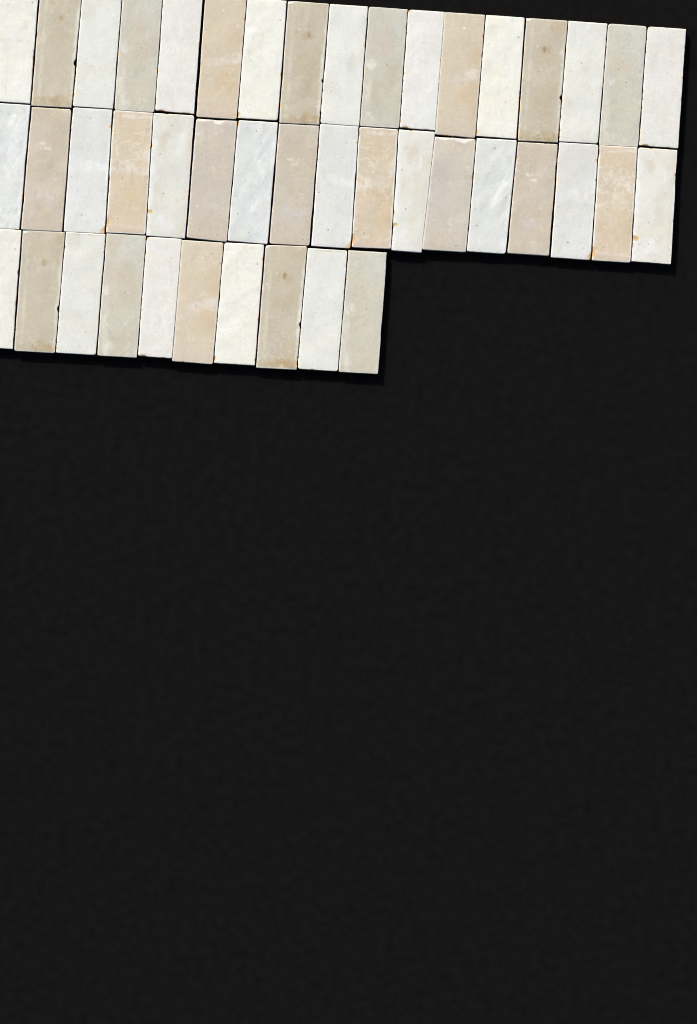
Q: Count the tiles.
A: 44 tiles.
